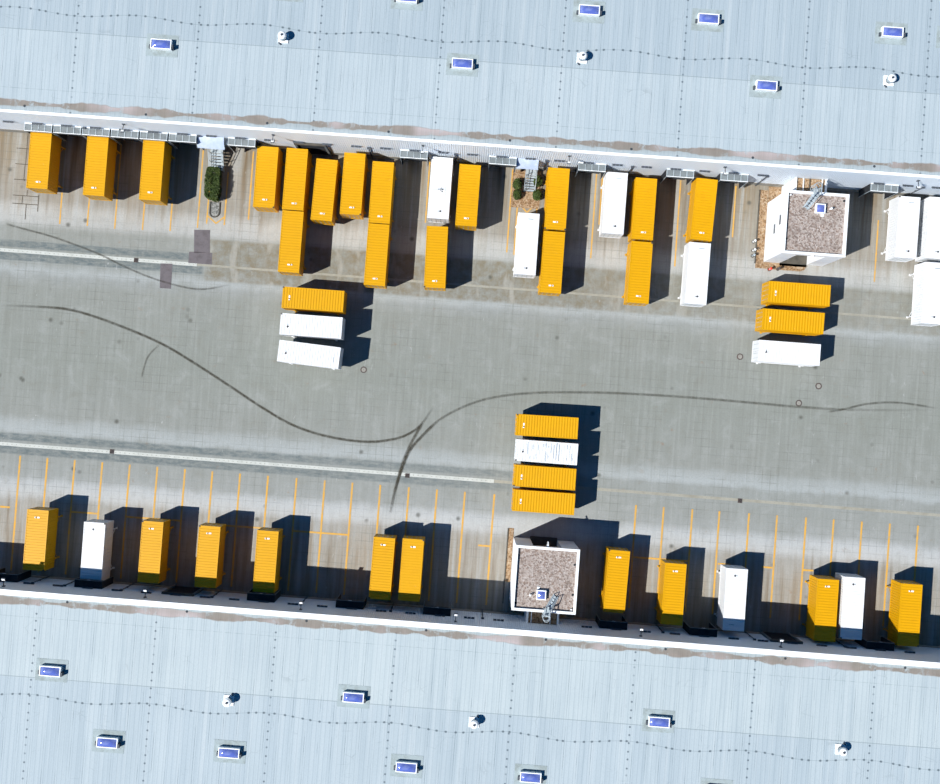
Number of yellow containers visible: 33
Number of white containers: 14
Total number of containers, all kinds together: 47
